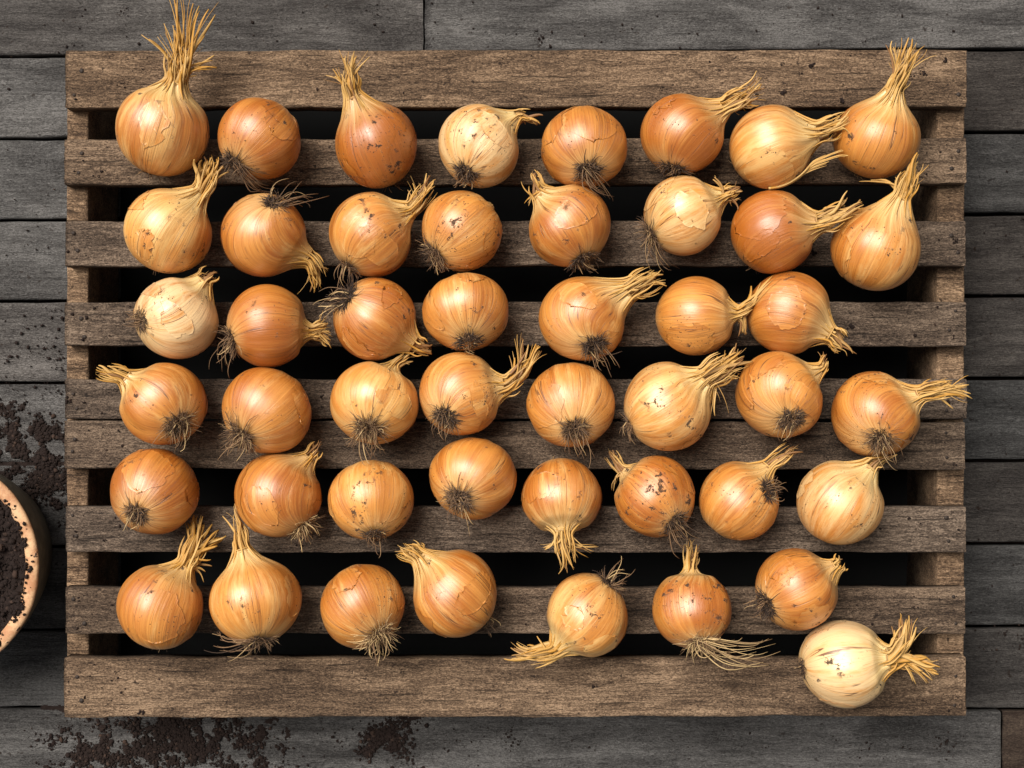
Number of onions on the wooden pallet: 47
